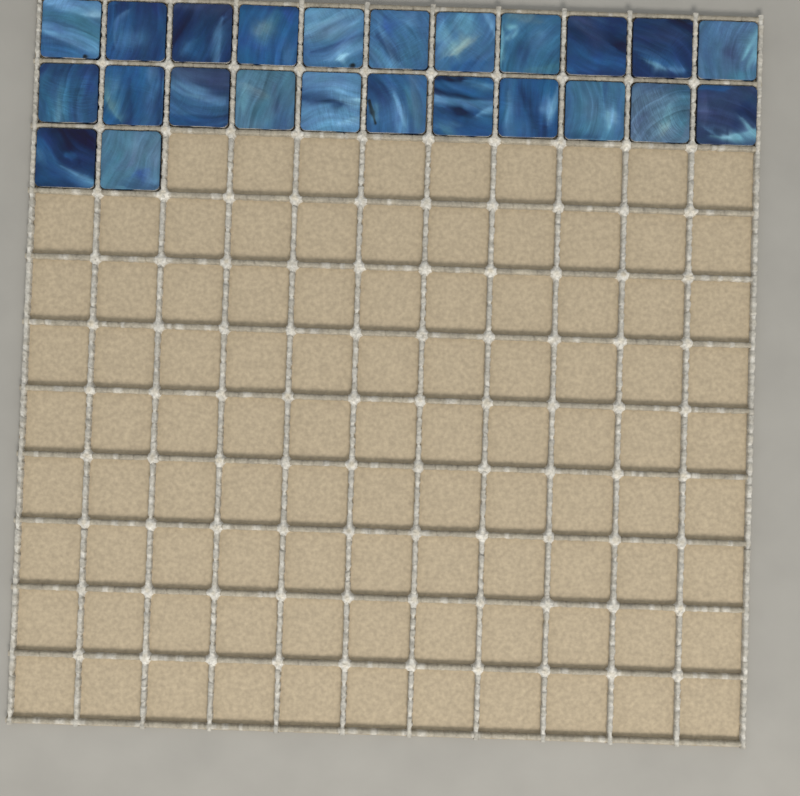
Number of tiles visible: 24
